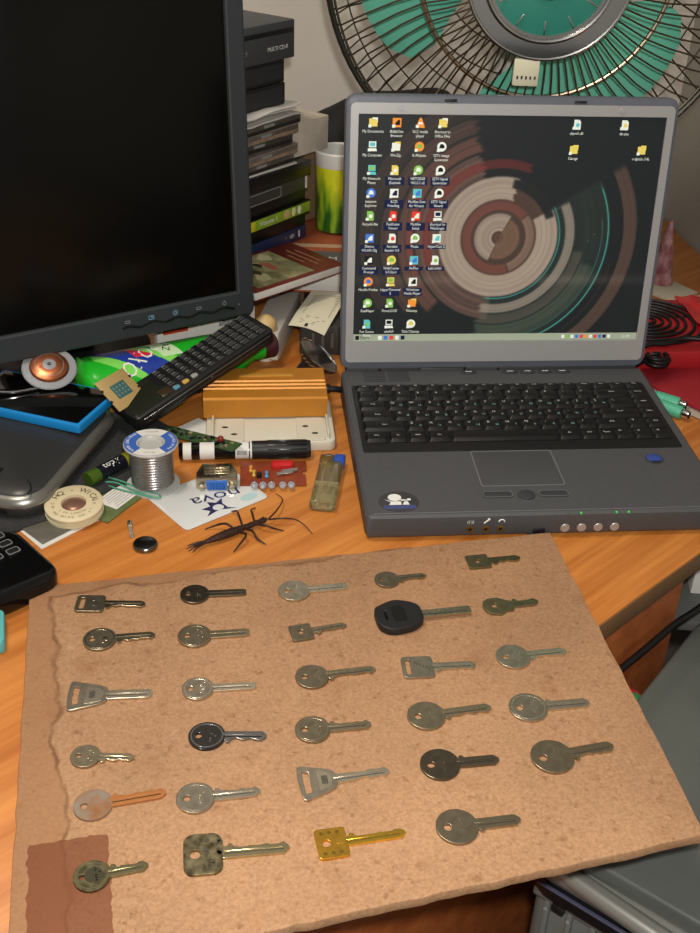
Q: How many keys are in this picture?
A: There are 29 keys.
